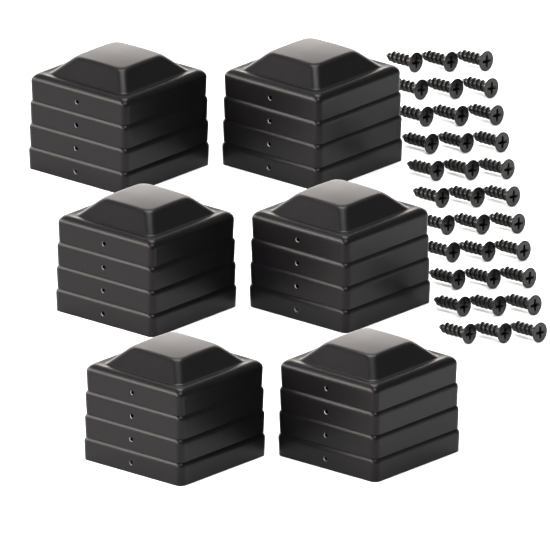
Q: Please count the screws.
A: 33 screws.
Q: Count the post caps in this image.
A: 24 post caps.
